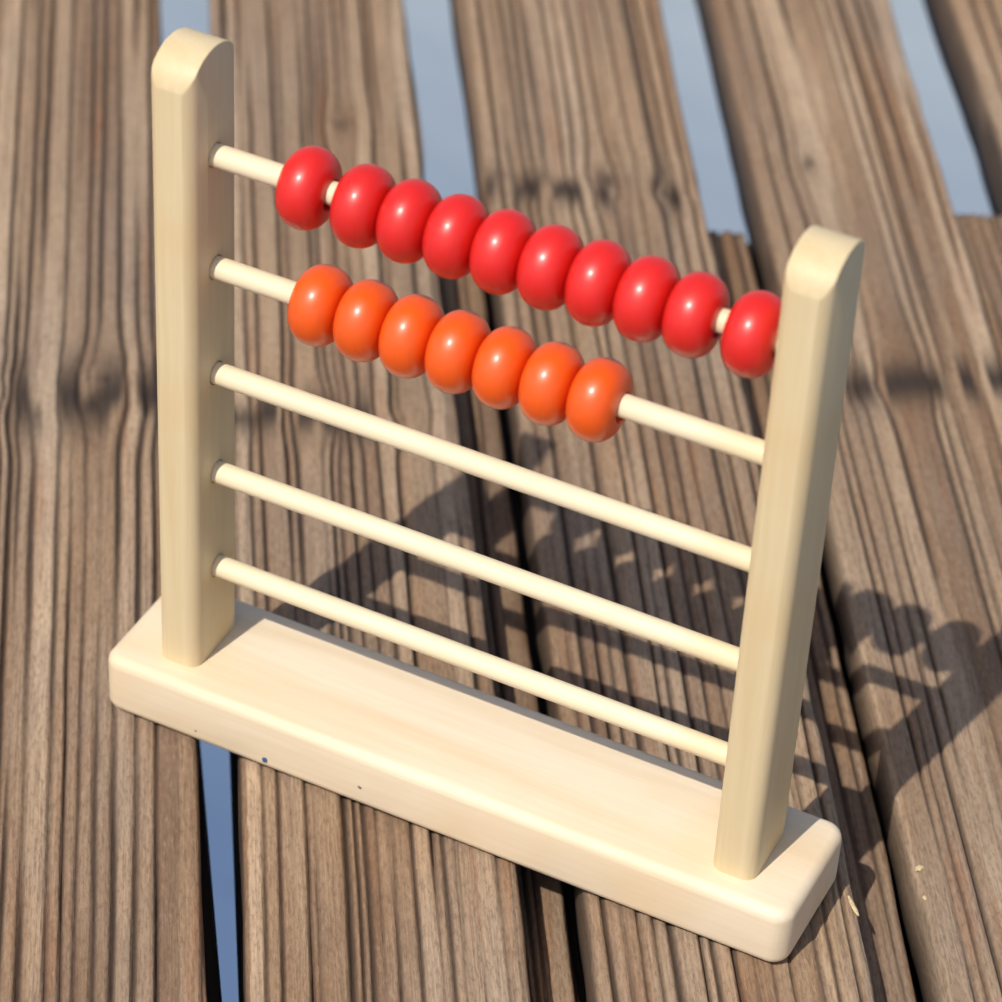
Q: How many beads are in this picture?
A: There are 17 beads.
